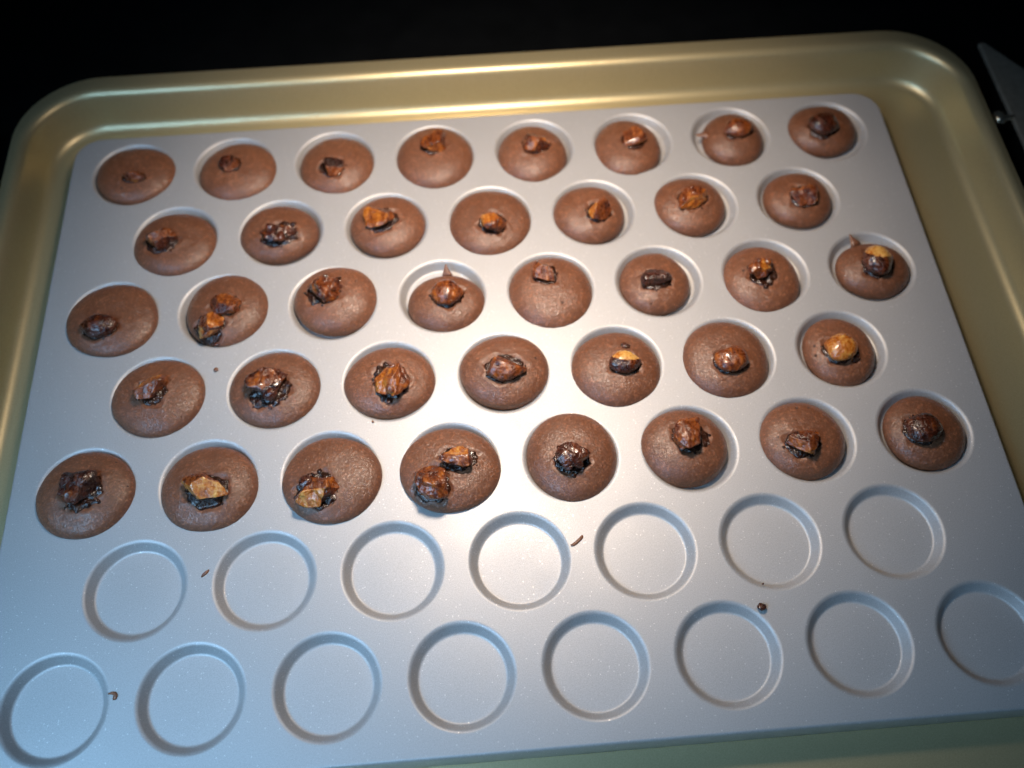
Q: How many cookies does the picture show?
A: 38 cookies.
